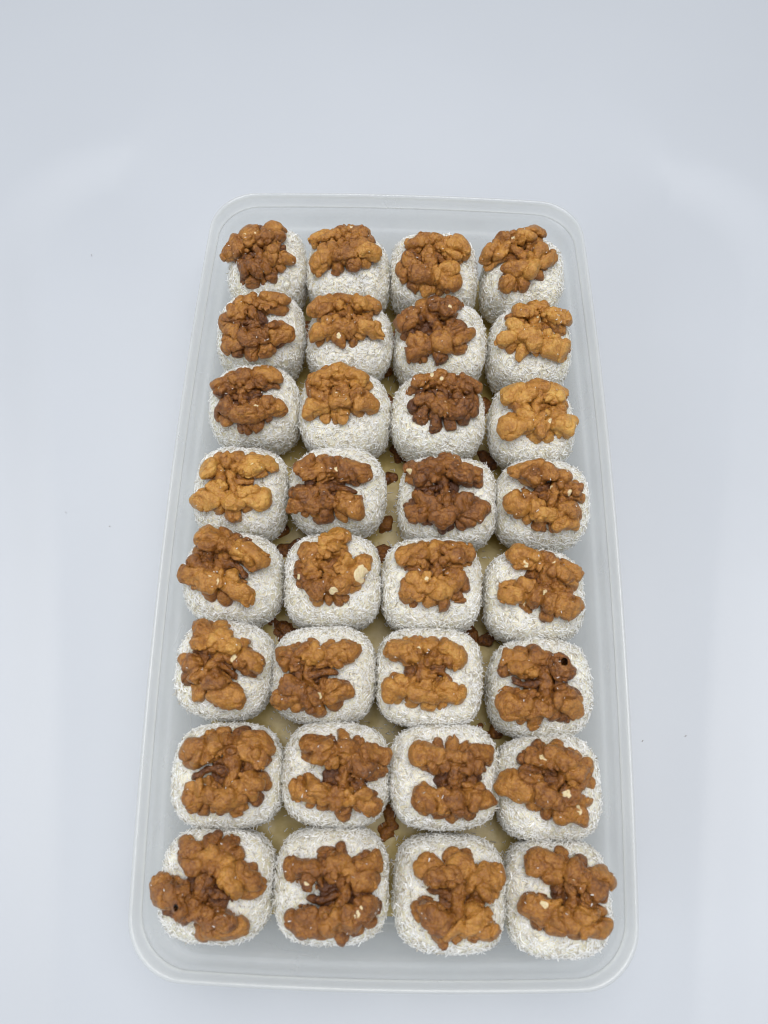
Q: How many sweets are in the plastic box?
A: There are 32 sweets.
